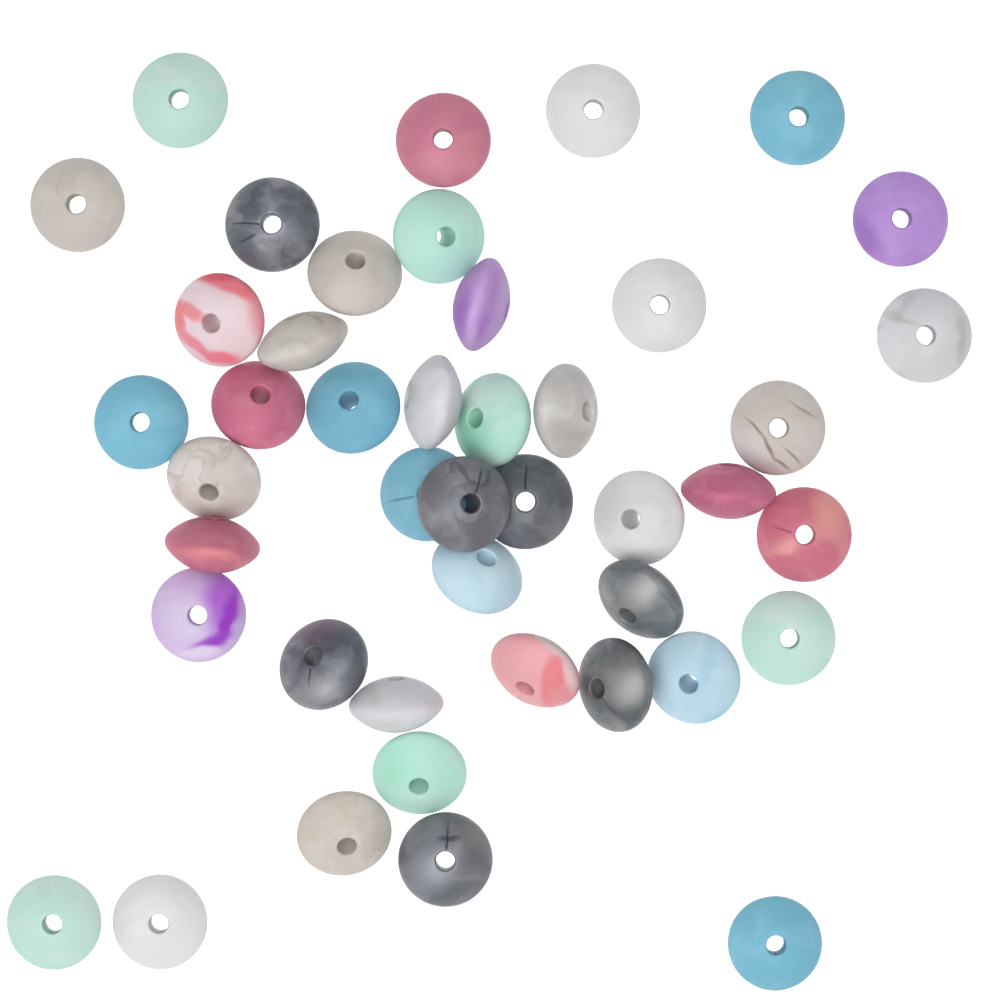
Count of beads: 44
